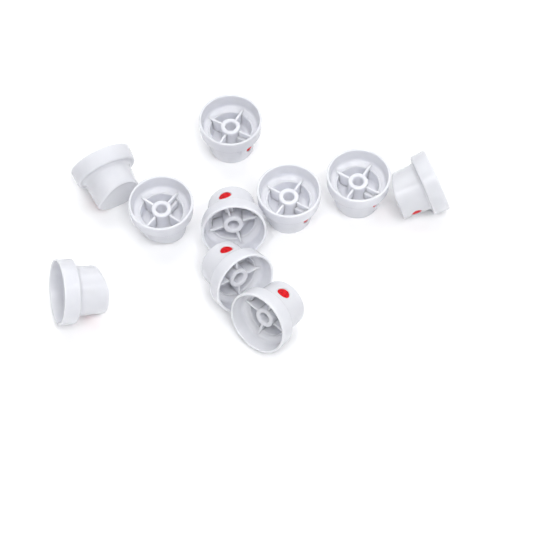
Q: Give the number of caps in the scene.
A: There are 10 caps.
